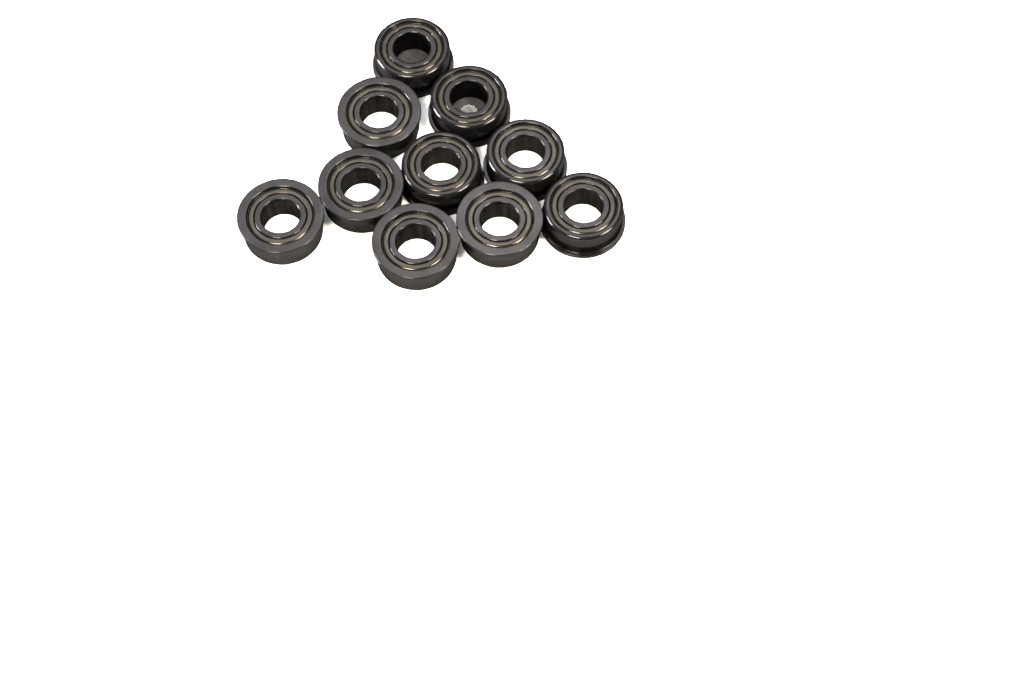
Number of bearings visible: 10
